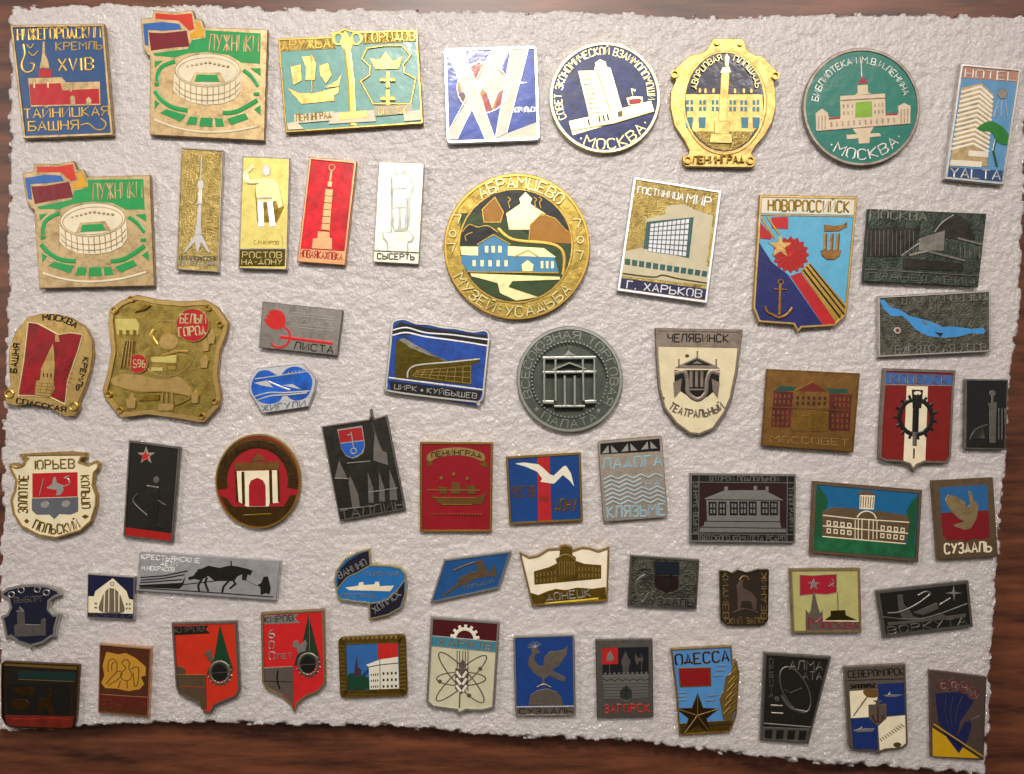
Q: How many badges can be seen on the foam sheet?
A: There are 60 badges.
